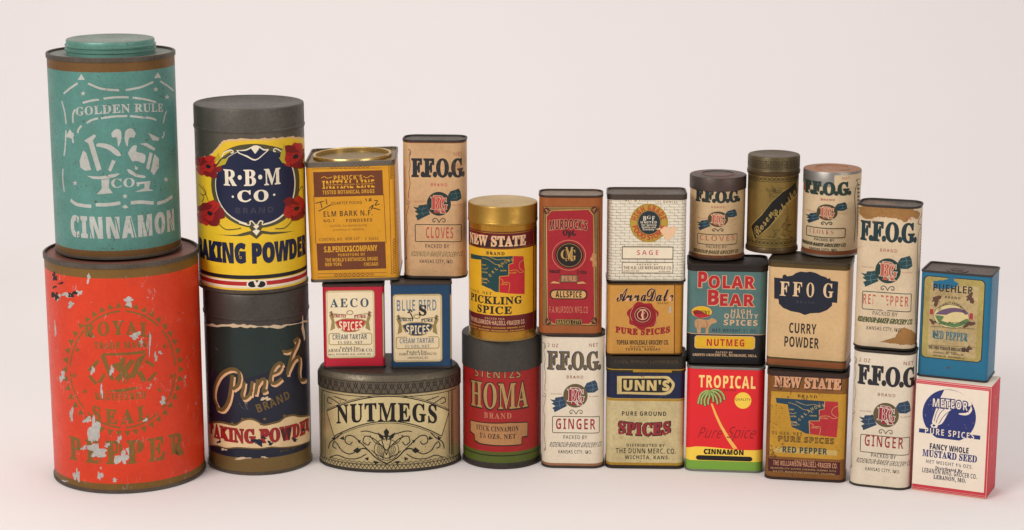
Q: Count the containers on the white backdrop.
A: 27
